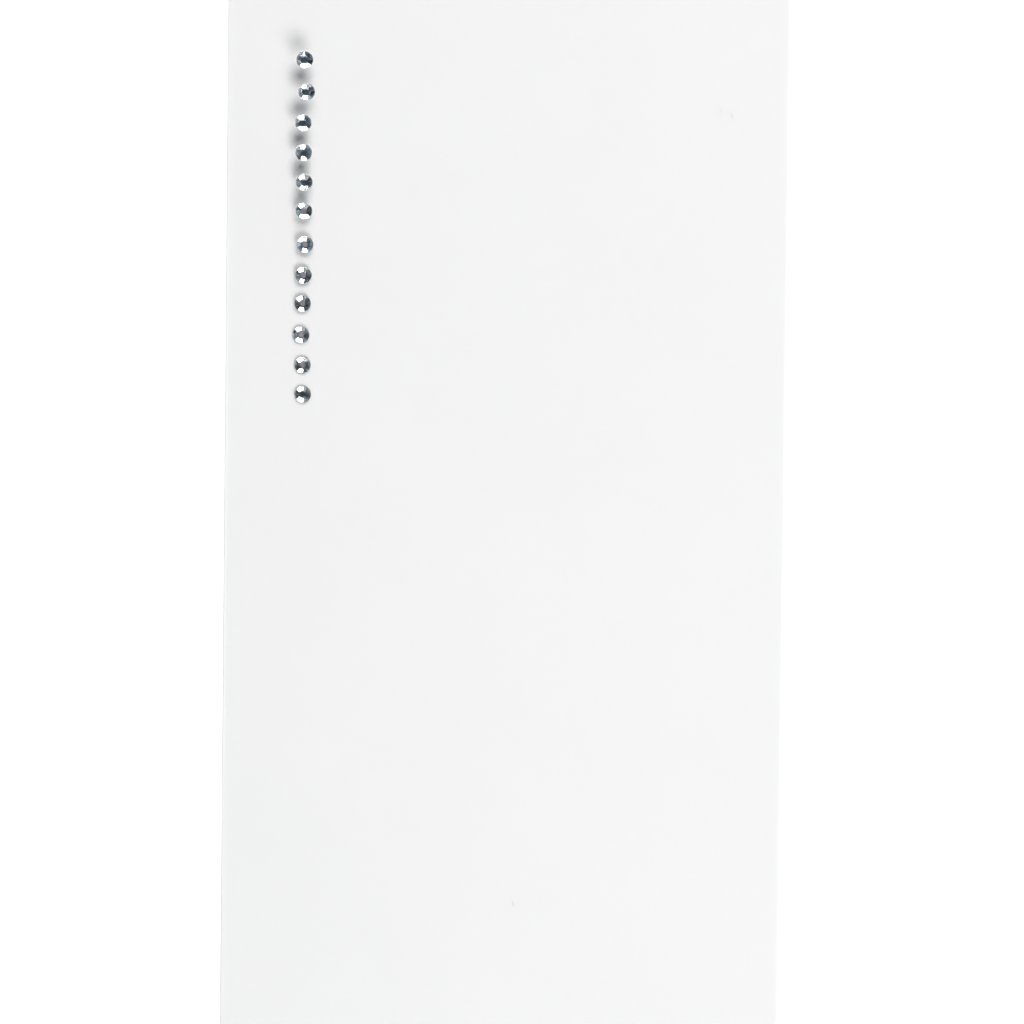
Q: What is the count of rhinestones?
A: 12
